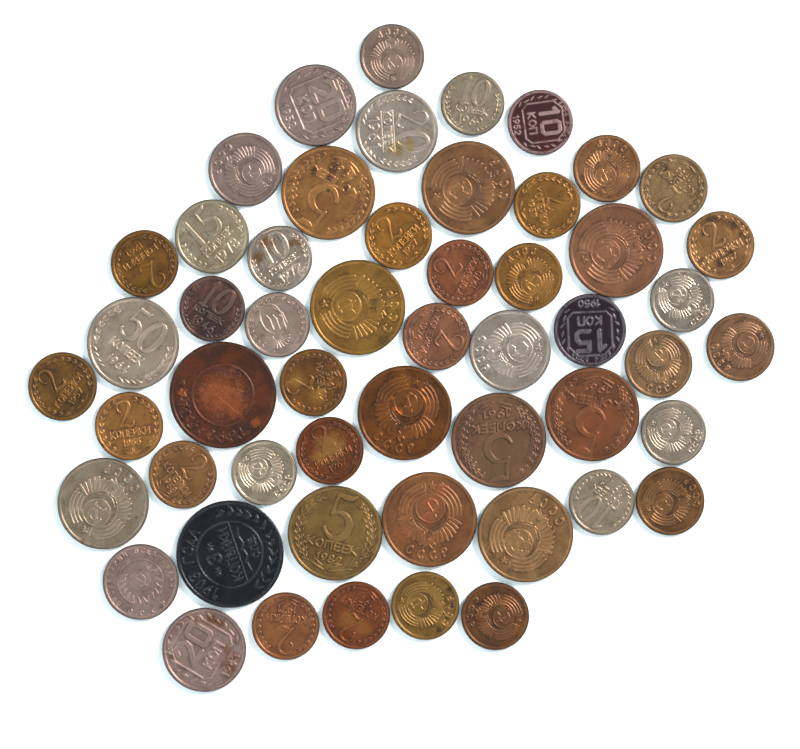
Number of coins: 53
